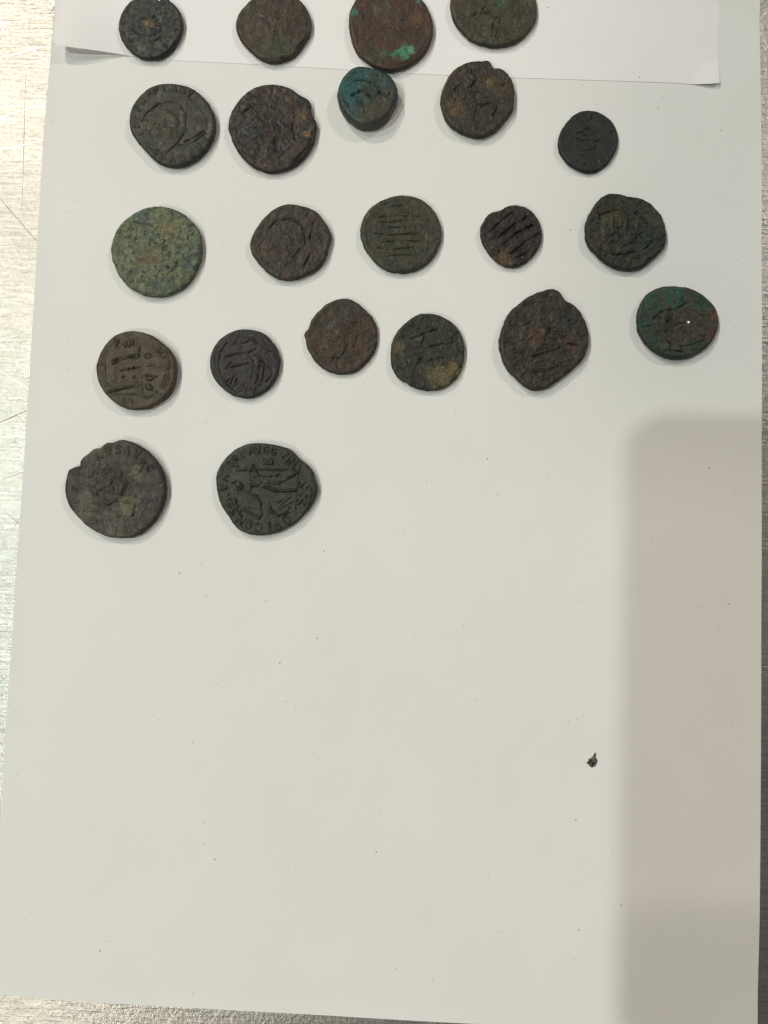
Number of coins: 22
